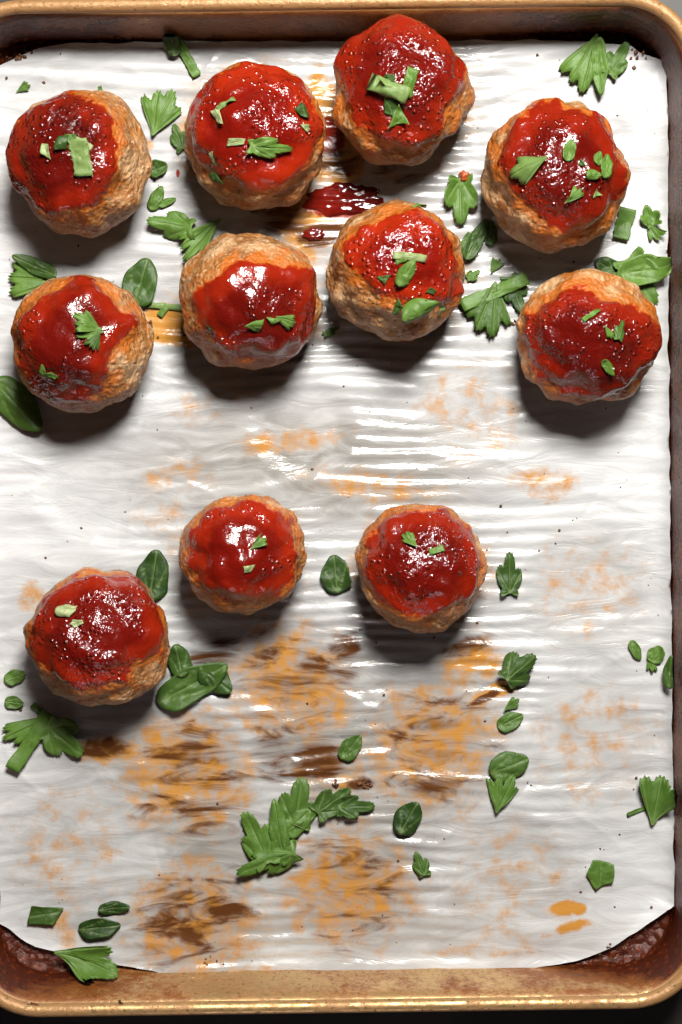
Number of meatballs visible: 11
